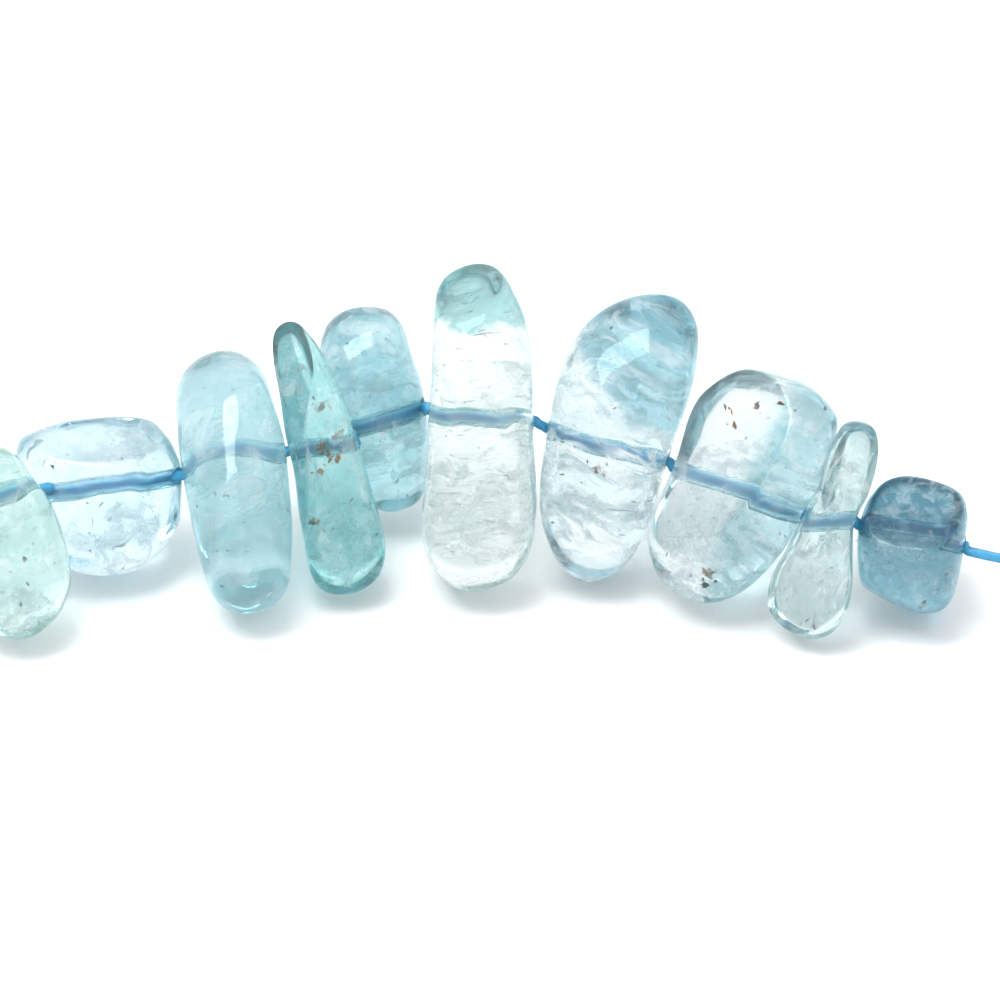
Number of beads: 10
